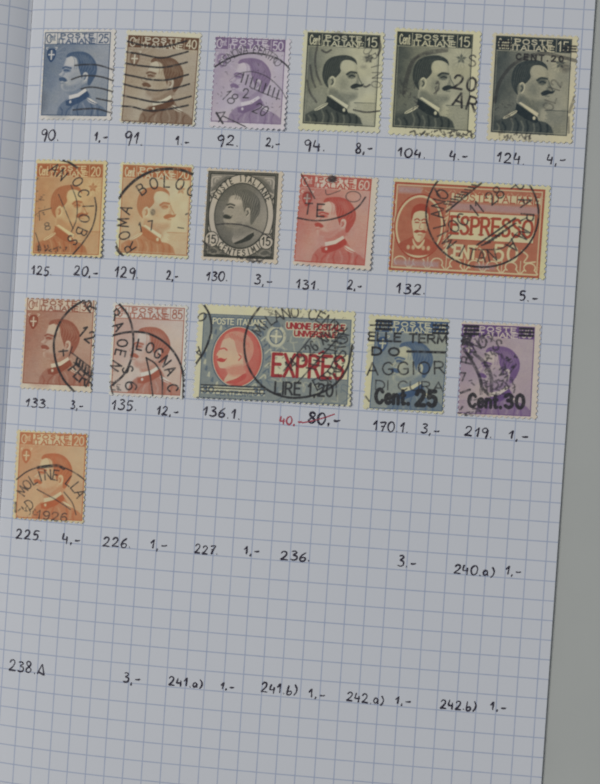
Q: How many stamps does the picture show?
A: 17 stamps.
